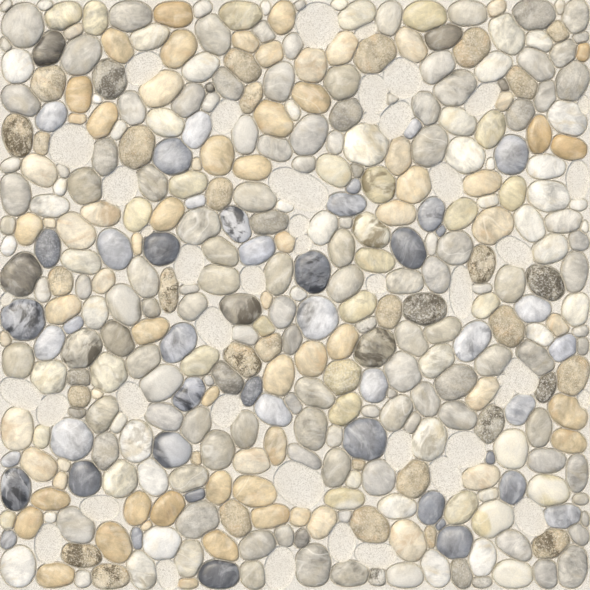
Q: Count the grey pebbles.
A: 149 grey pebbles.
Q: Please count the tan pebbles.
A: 102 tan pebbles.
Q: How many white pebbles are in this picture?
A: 80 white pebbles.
